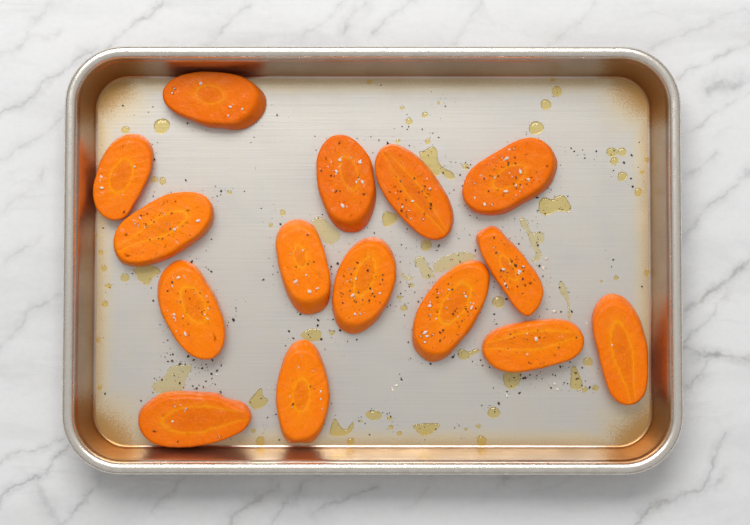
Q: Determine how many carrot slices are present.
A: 15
